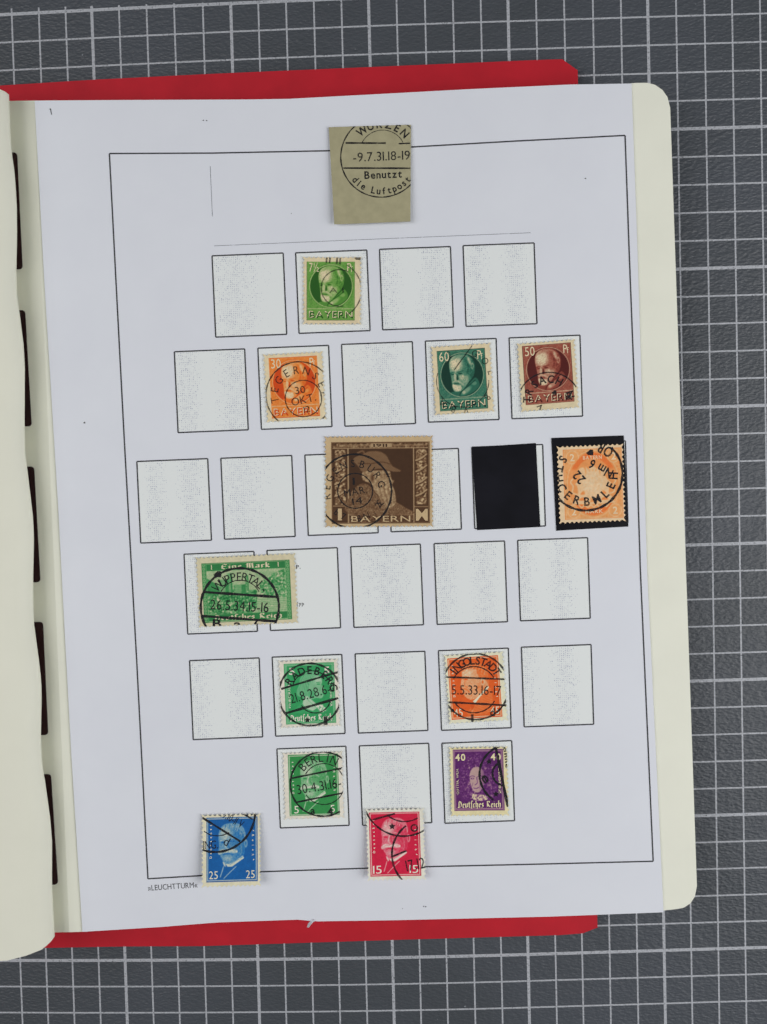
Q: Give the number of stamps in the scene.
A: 13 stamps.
